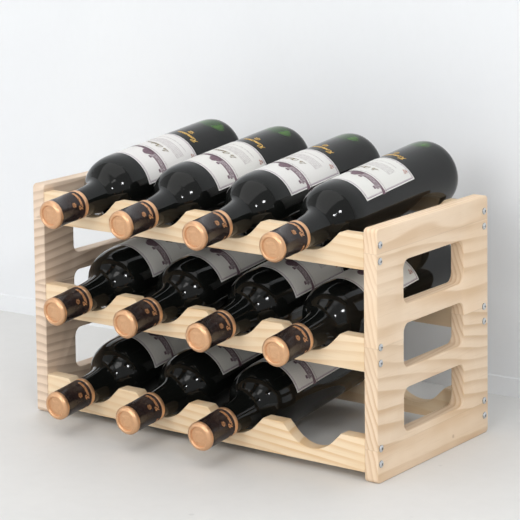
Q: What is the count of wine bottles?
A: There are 11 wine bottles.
